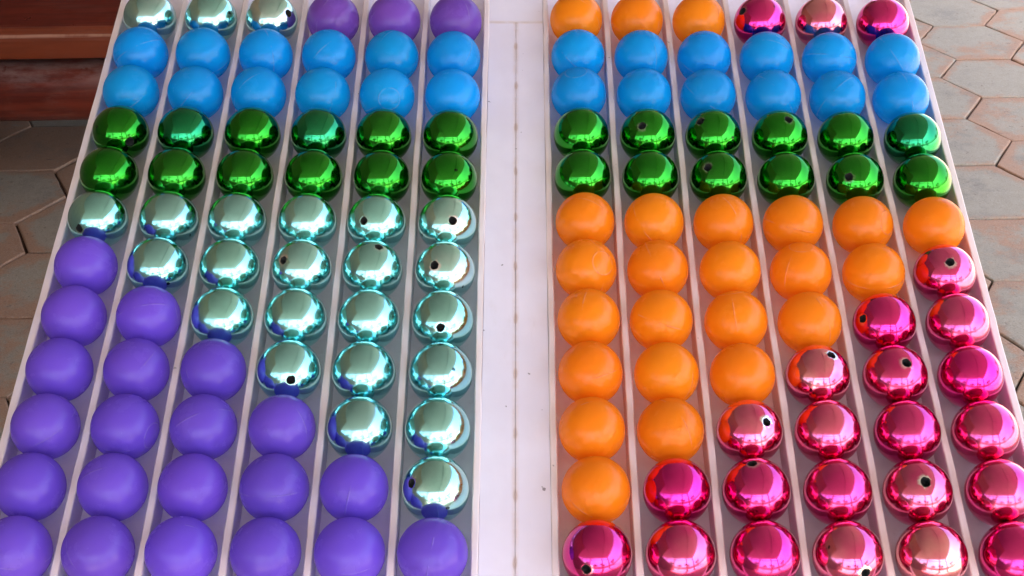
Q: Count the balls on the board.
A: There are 144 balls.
